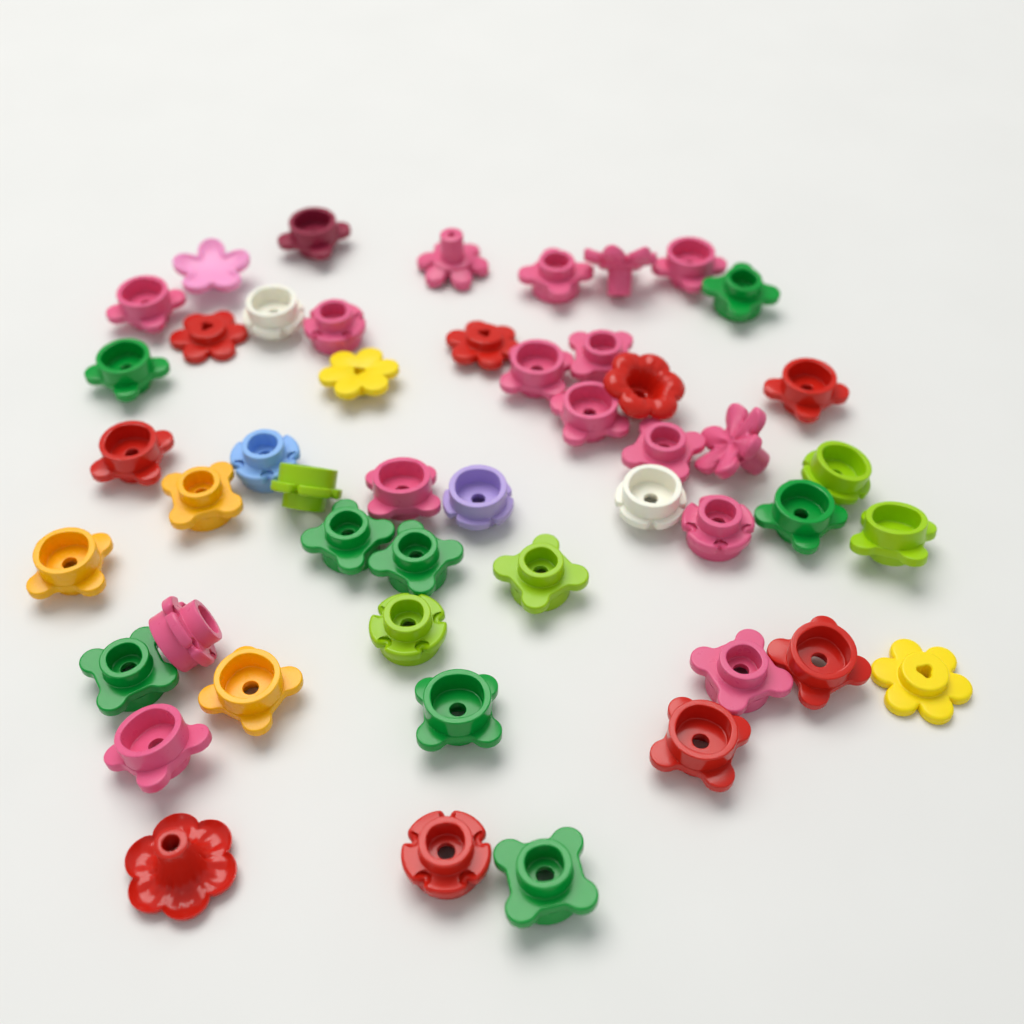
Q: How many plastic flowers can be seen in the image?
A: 49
